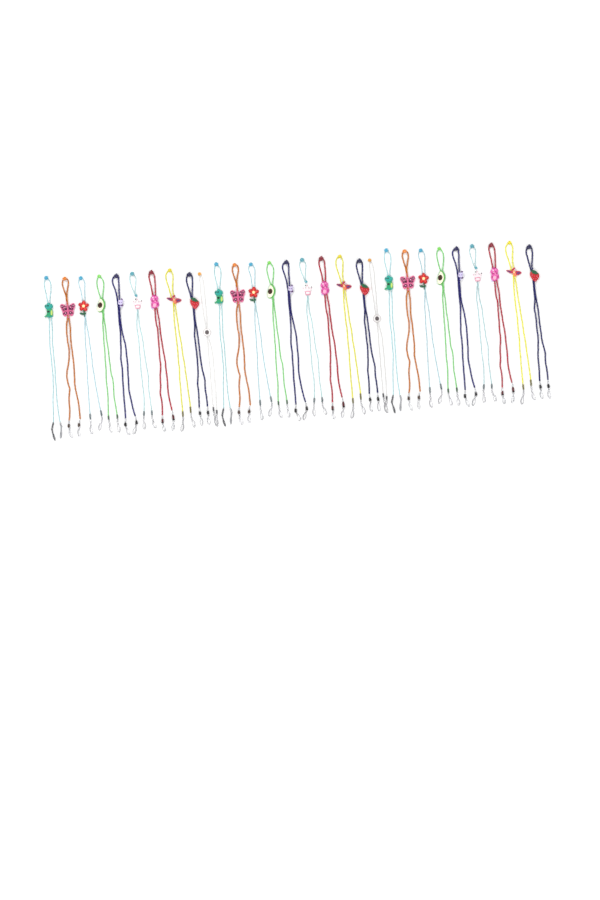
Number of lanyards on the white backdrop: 29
